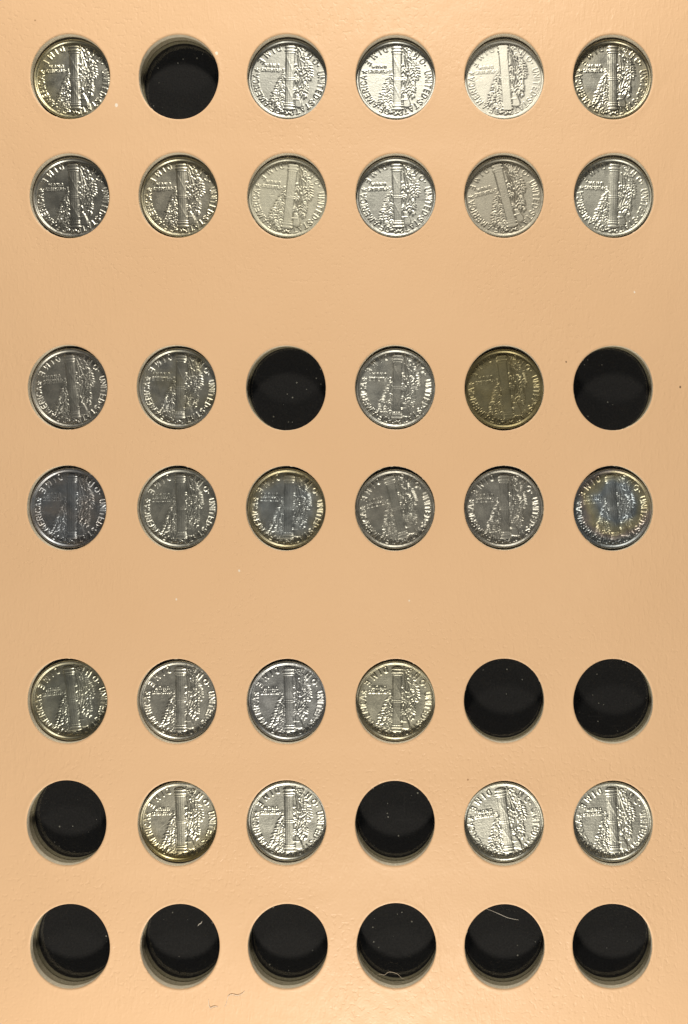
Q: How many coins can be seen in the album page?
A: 29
